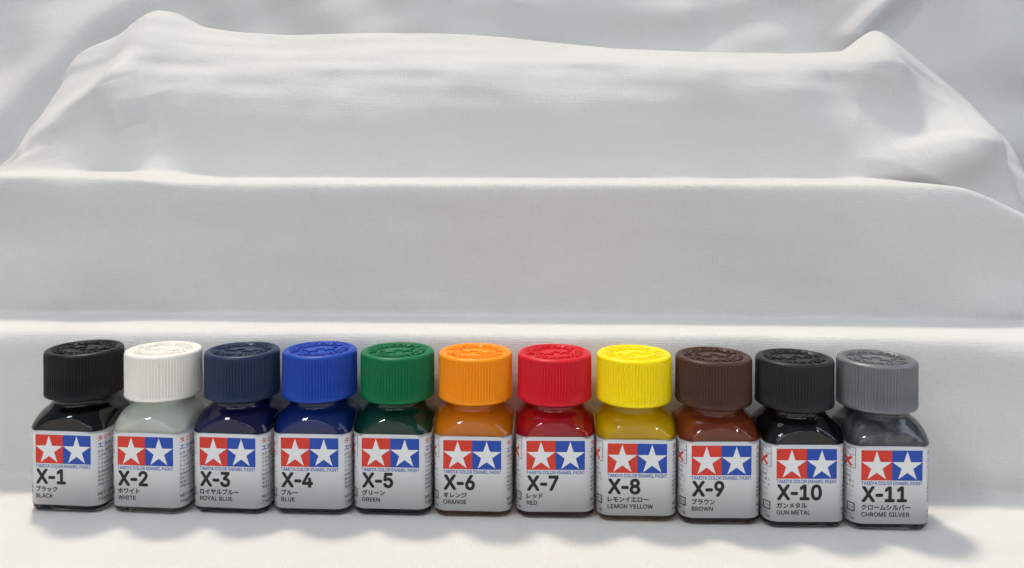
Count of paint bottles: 11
